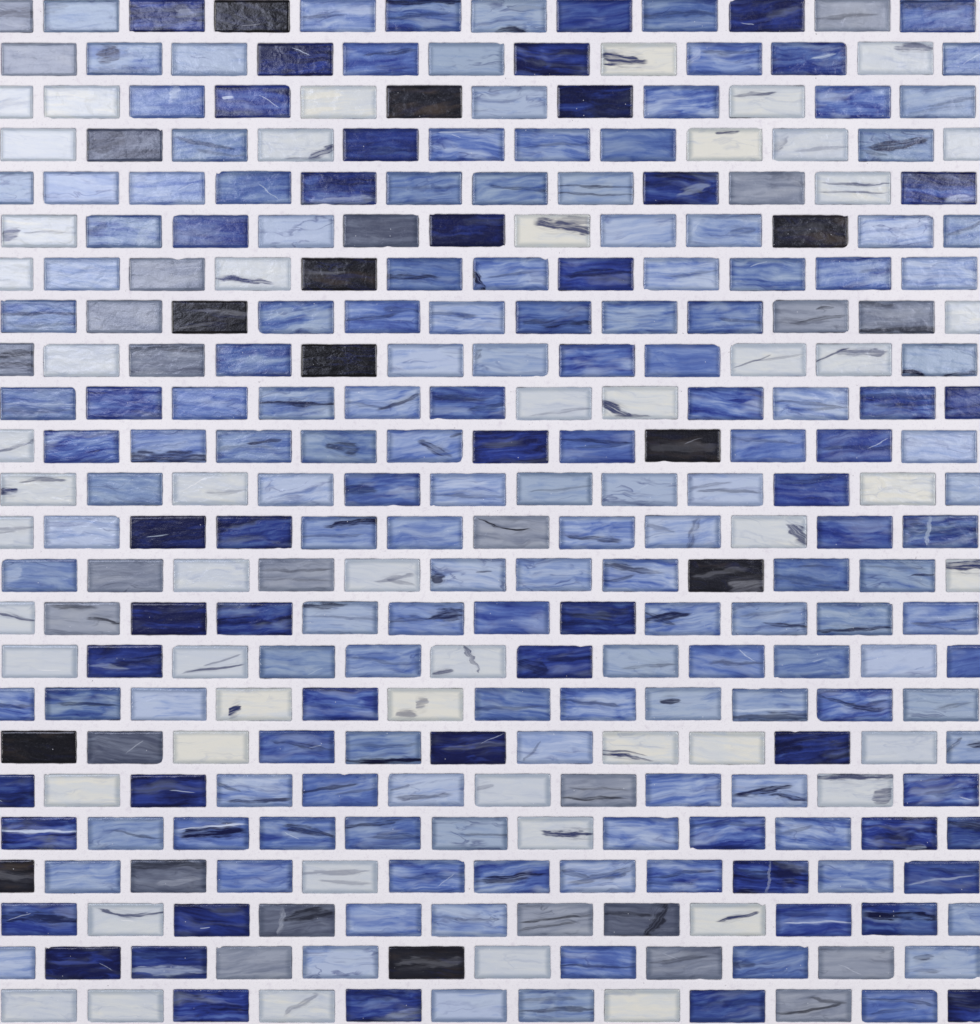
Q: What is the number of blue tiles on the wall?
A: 198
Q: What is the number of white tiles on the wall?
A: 53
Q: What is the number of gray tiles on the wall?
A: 26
